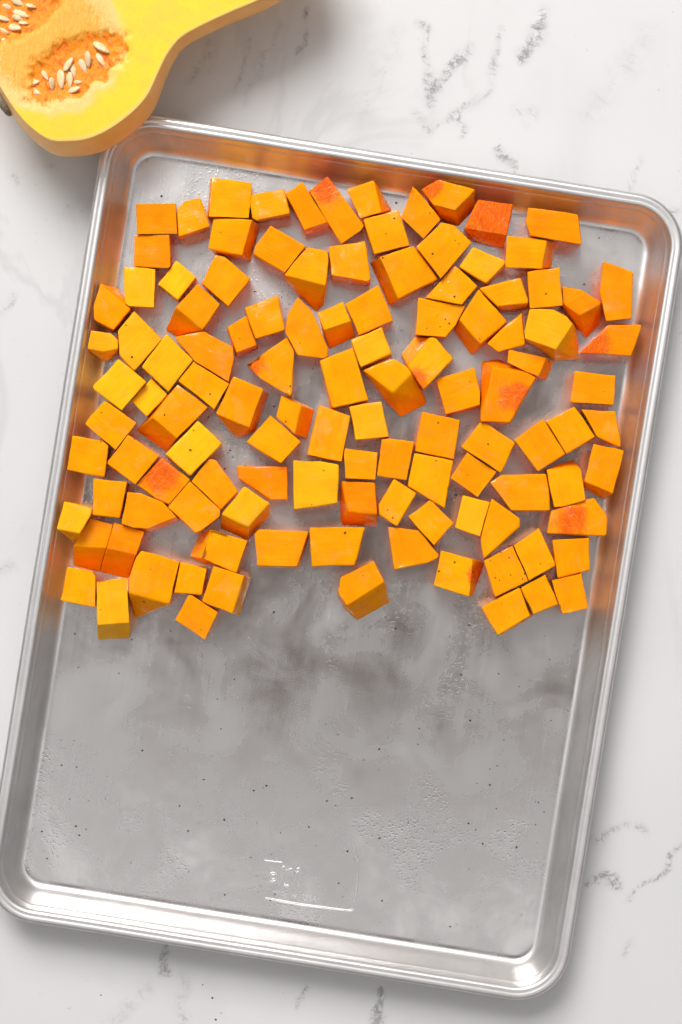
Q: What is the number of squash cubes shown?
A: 114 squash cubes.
